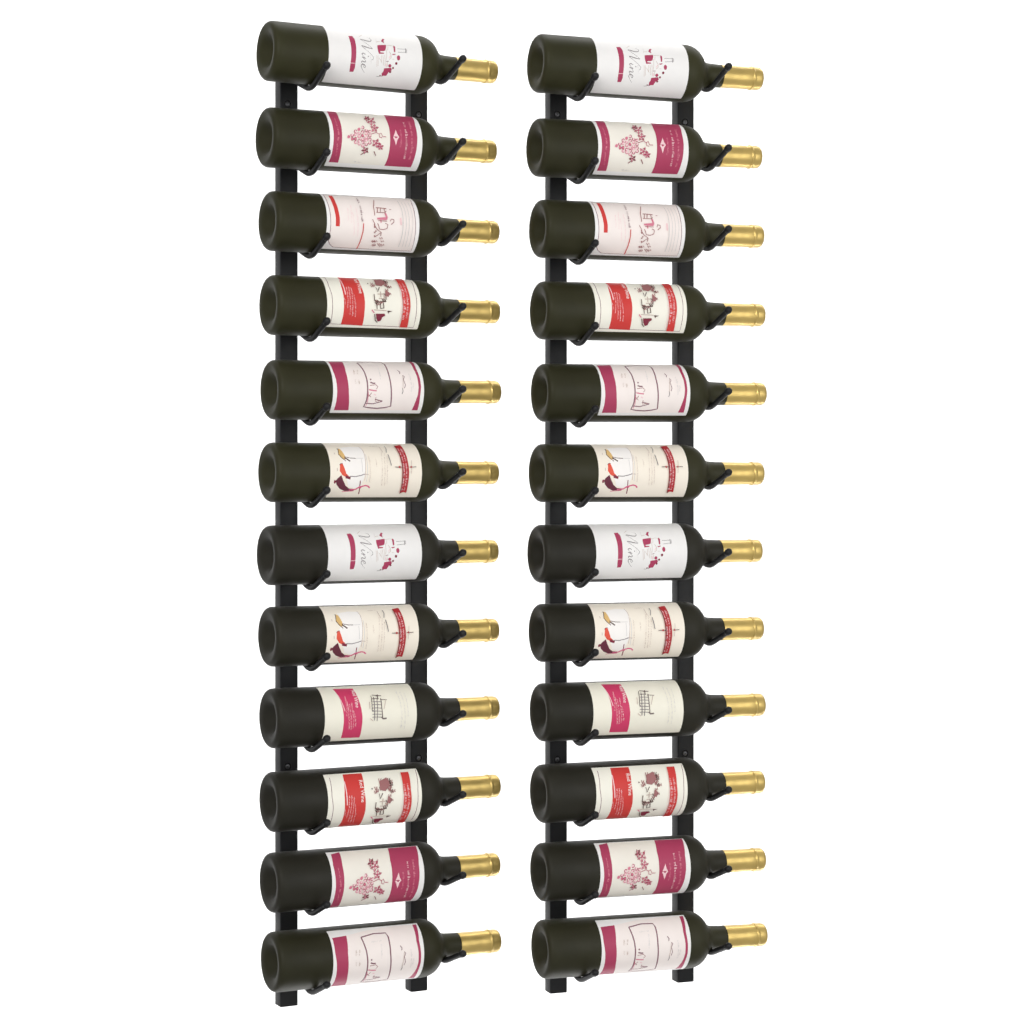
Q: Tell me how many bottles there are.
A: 24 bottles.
